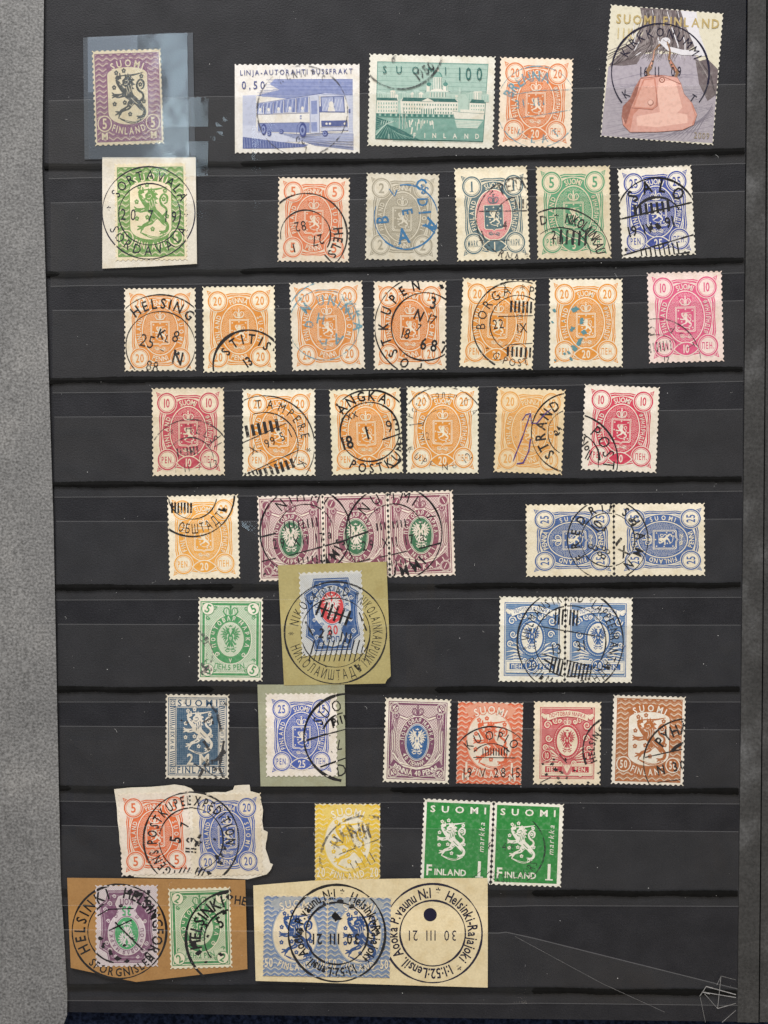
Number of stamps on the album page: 49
